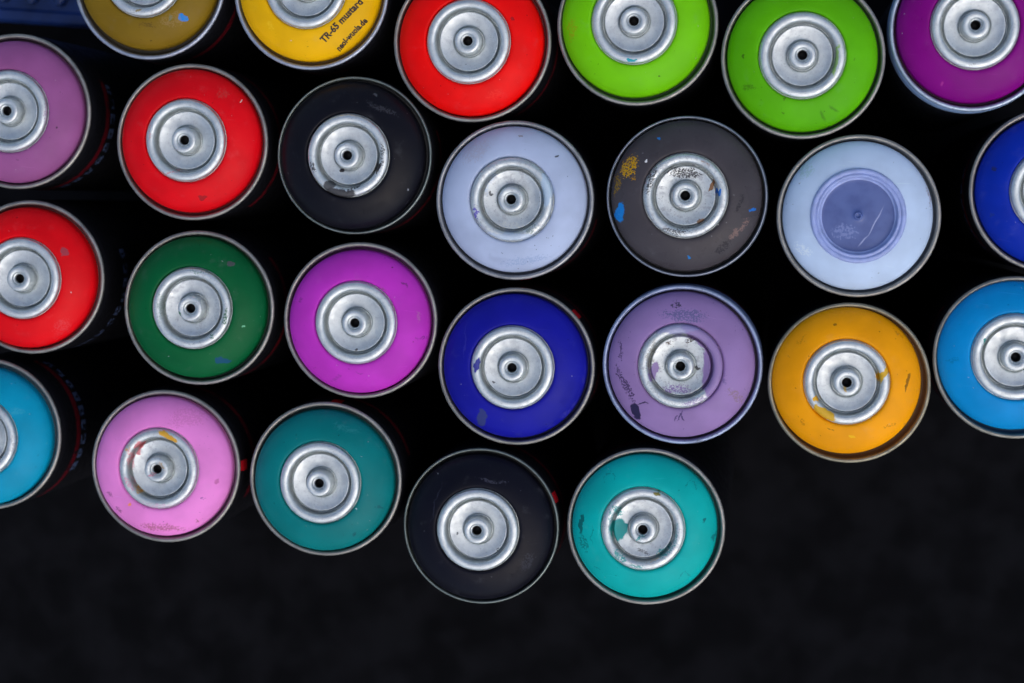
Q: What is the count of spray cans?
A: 25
